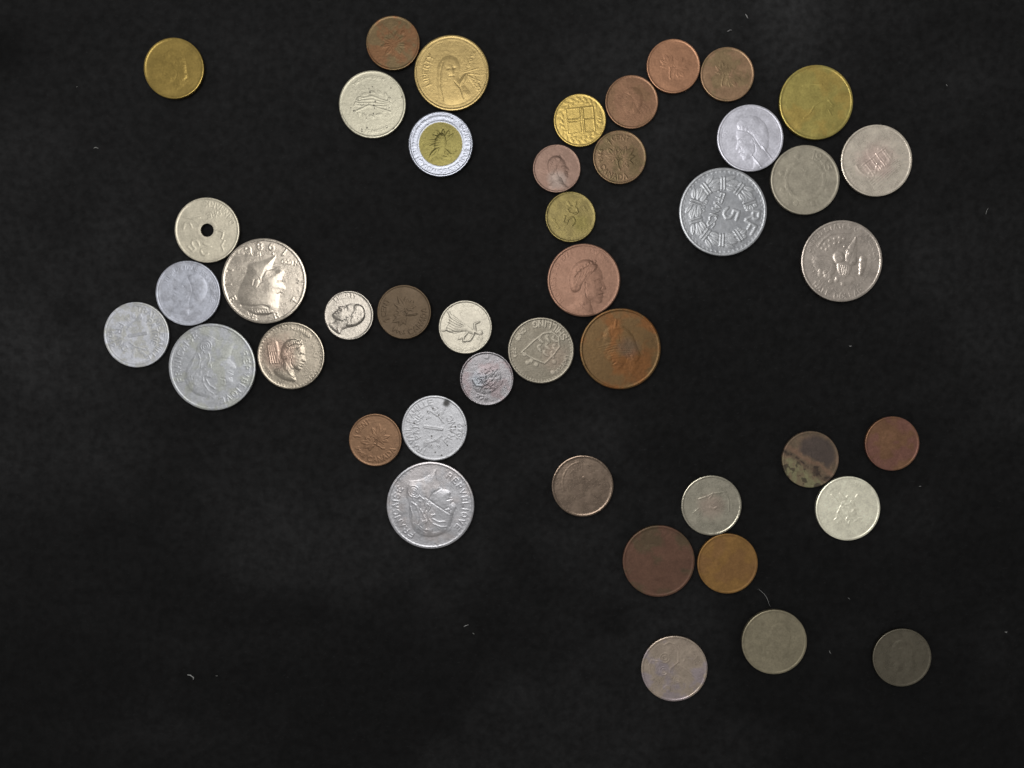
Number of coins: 44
